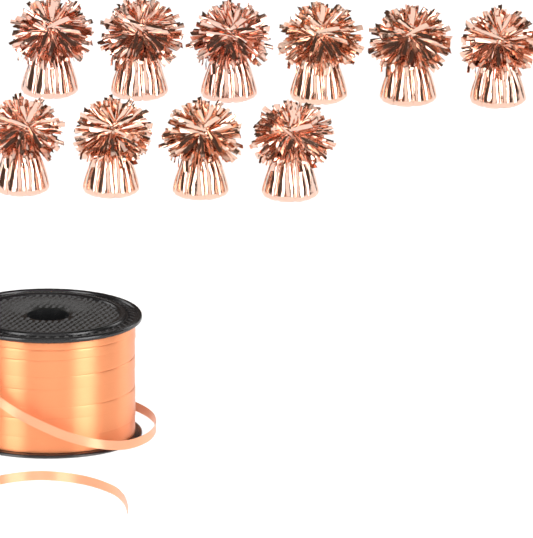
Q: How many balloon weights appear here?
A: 10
